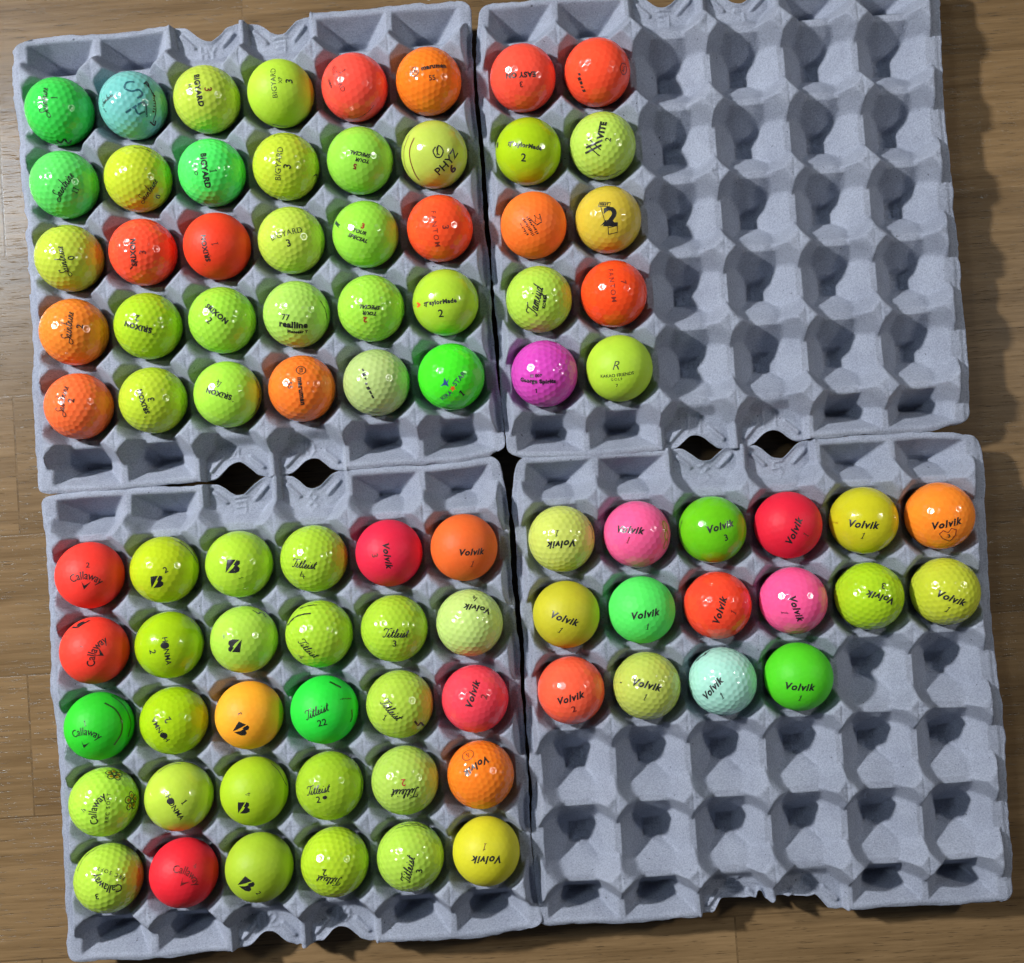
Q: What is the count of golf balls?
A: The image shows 86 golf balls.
